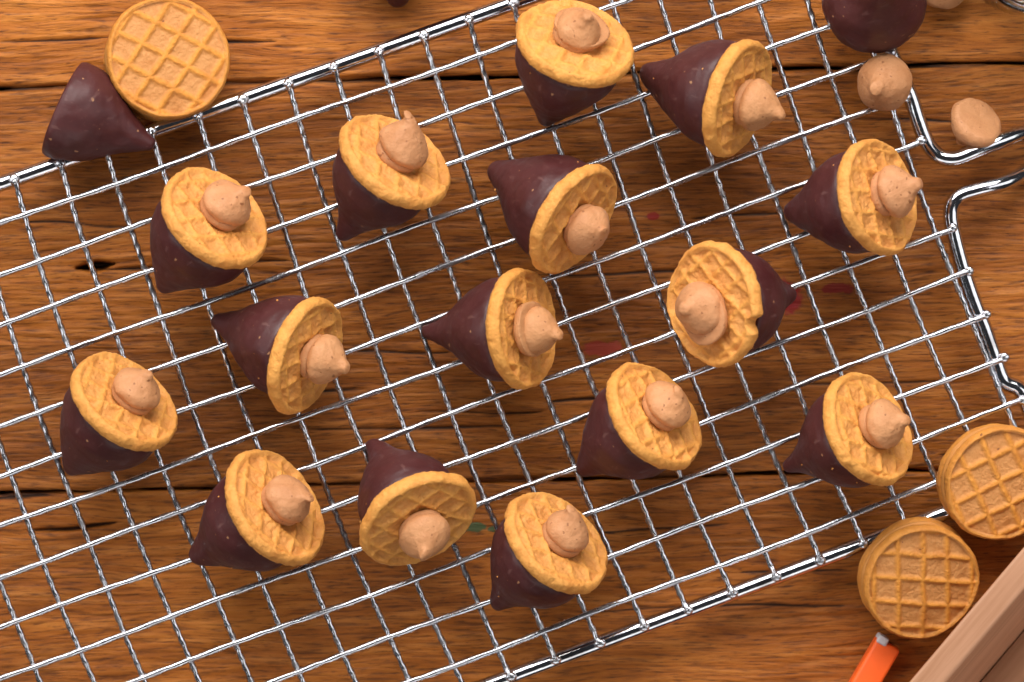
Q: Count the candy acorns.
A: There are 15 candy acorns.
